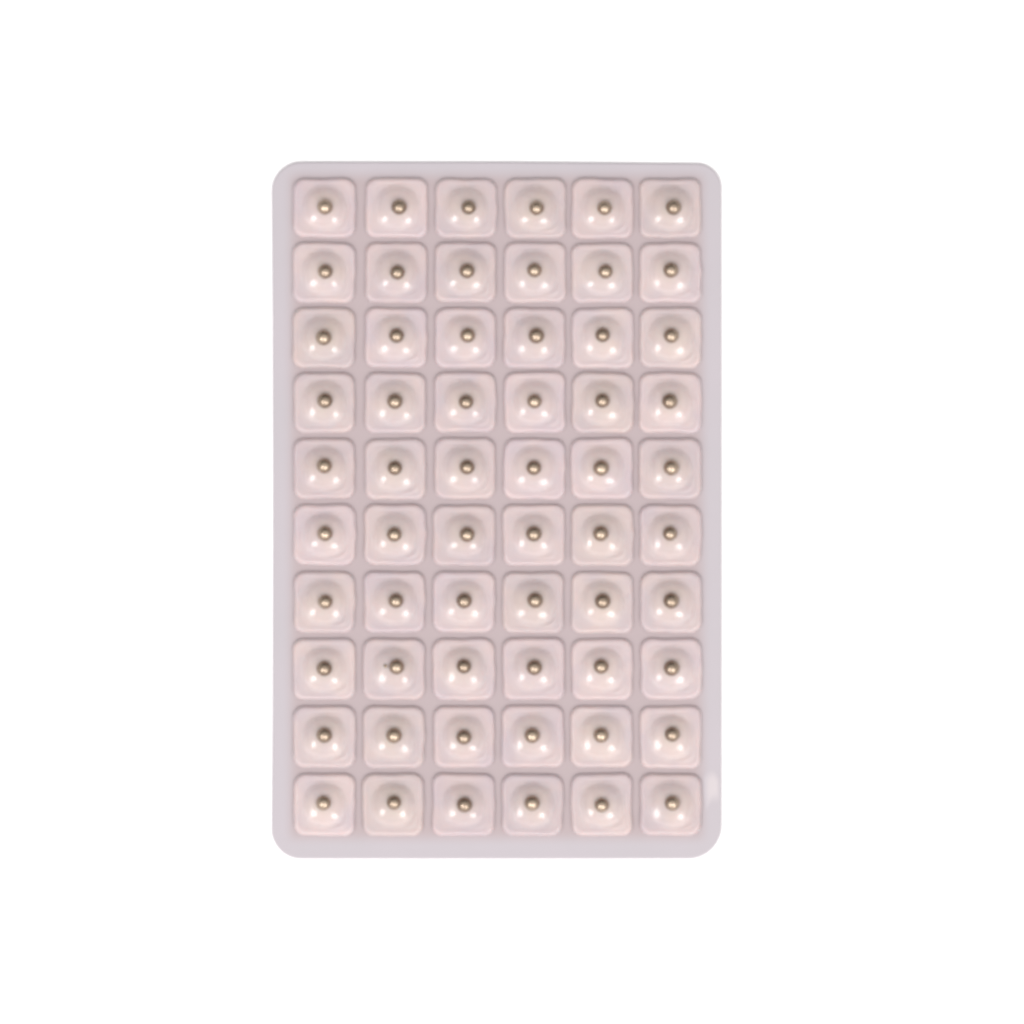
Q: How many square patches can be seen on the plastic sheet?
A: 60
